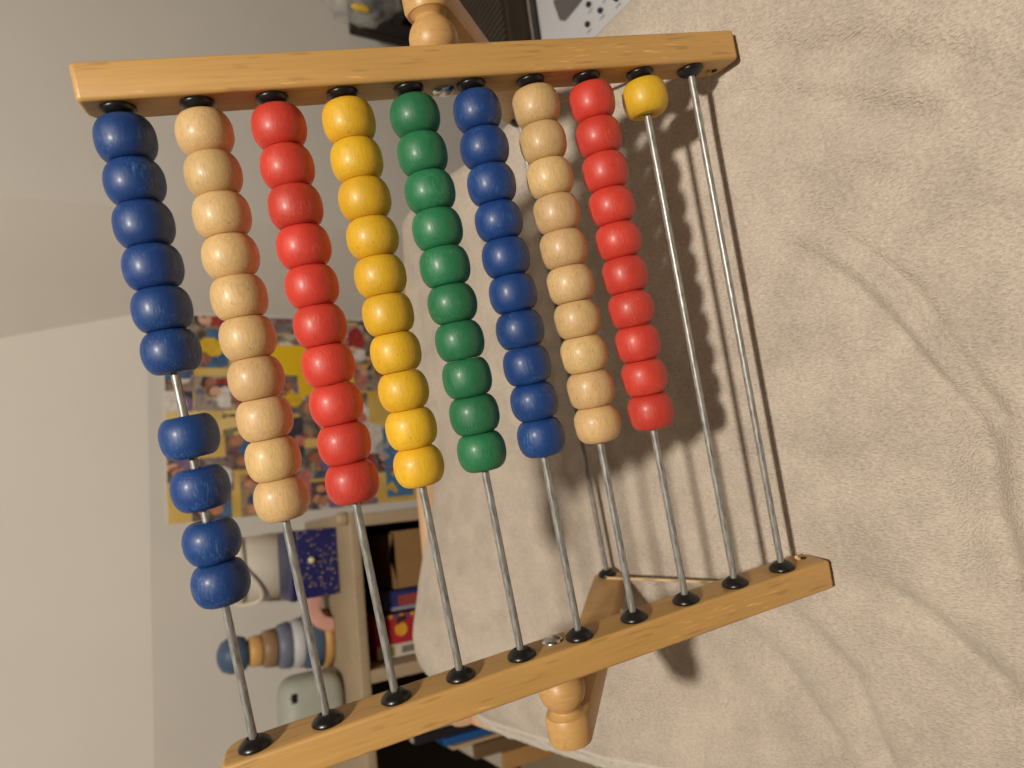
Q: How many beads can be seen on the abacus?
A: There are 81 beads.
